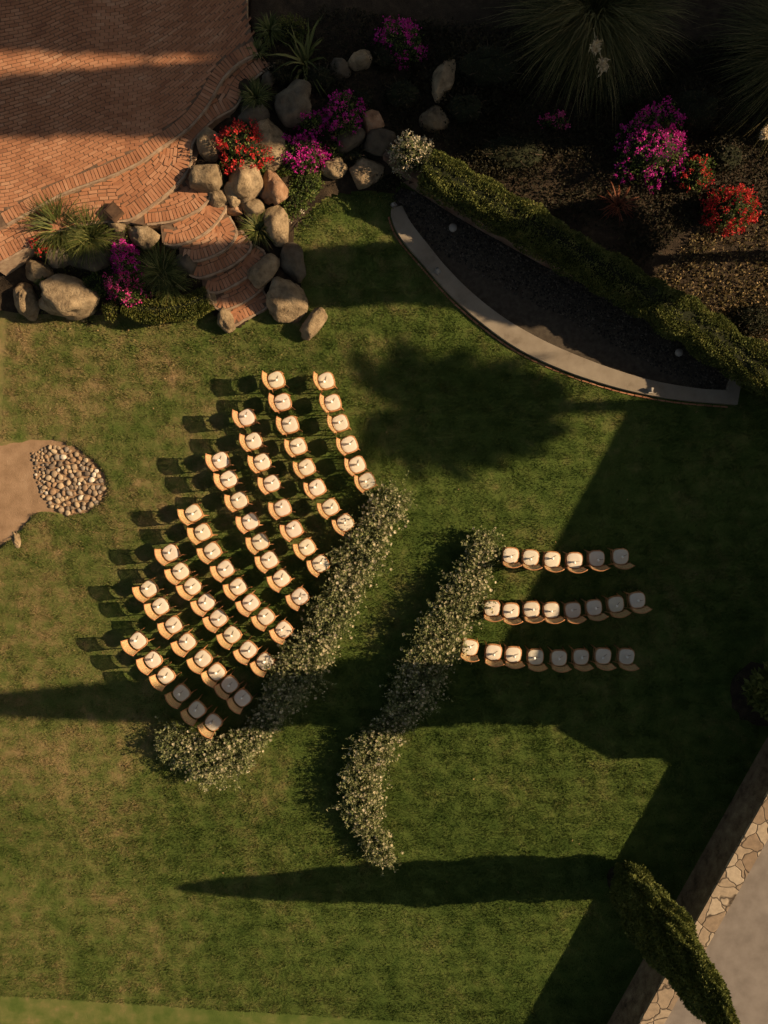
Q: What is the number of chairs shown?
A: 82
